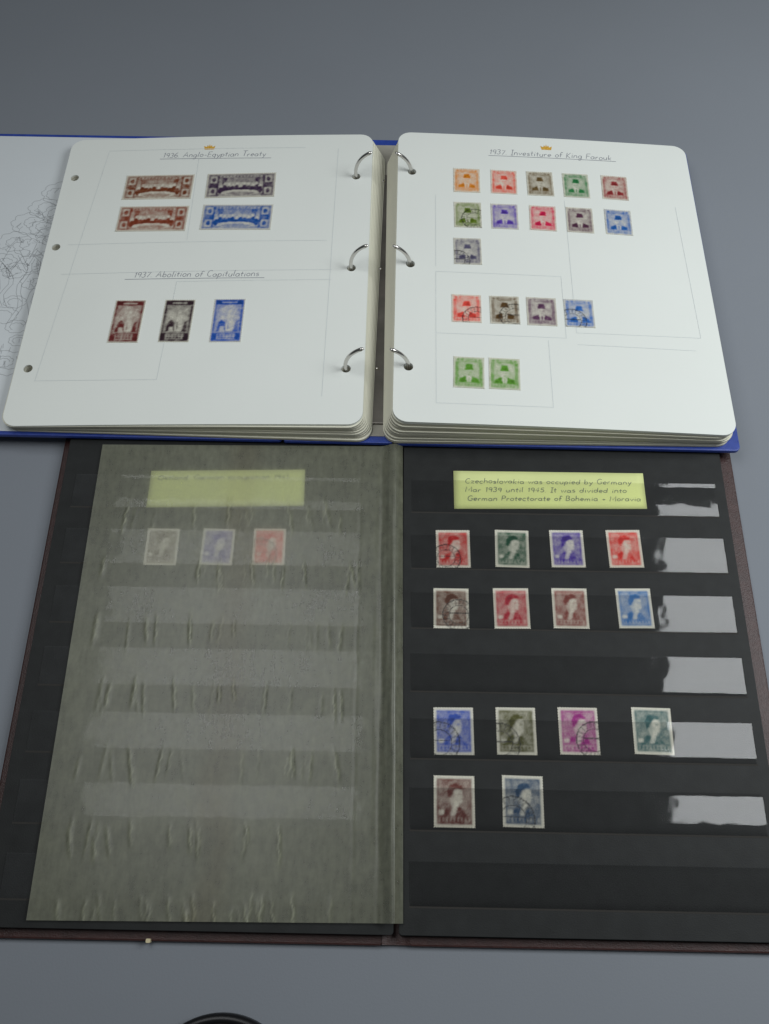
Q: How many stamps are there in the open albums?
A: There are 41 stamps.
